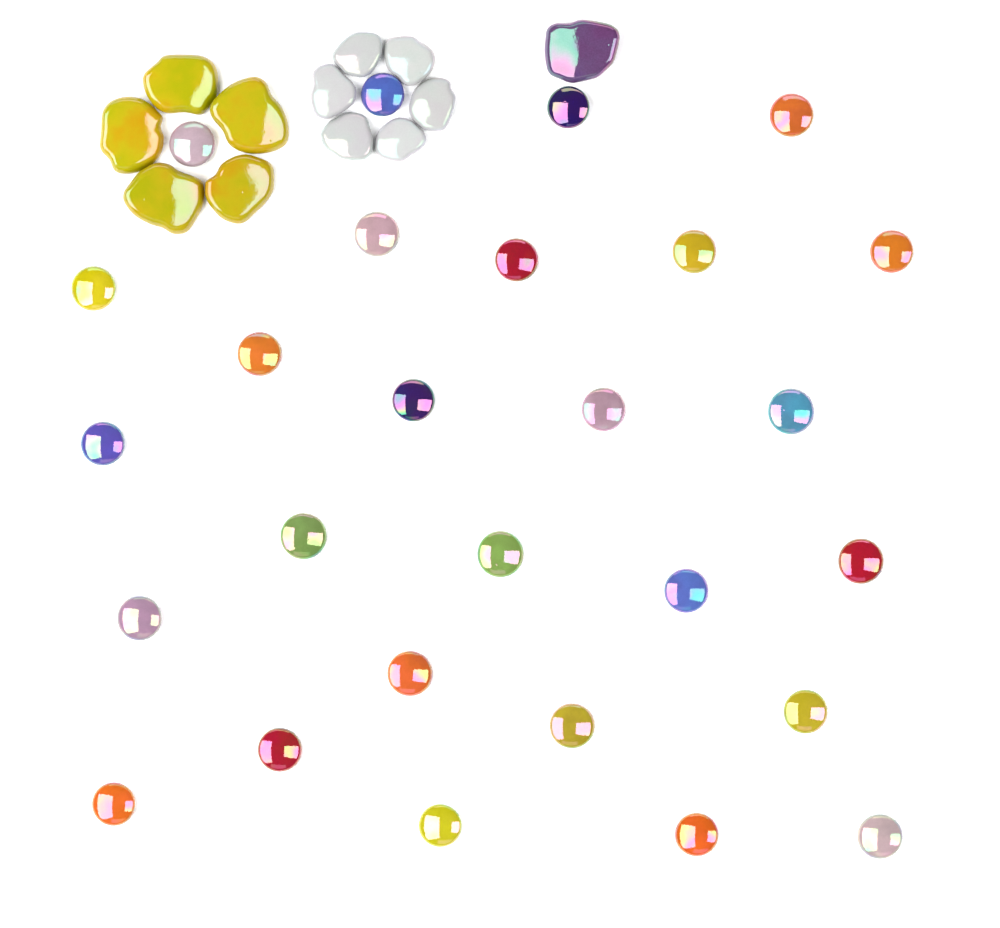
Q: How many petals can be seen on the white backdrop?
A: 12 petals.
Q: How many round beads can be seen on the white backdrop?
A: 27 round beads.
